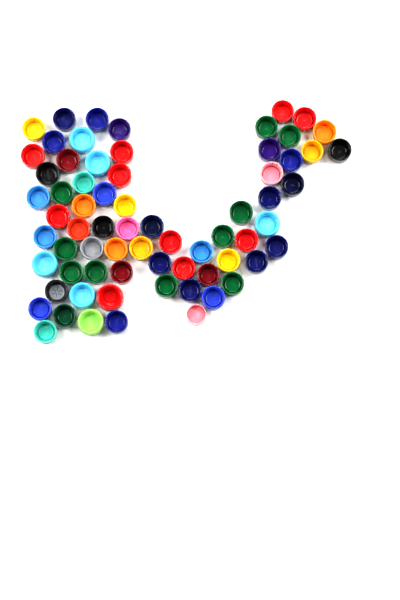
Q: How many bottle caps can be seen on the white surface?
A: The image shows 69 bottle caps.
